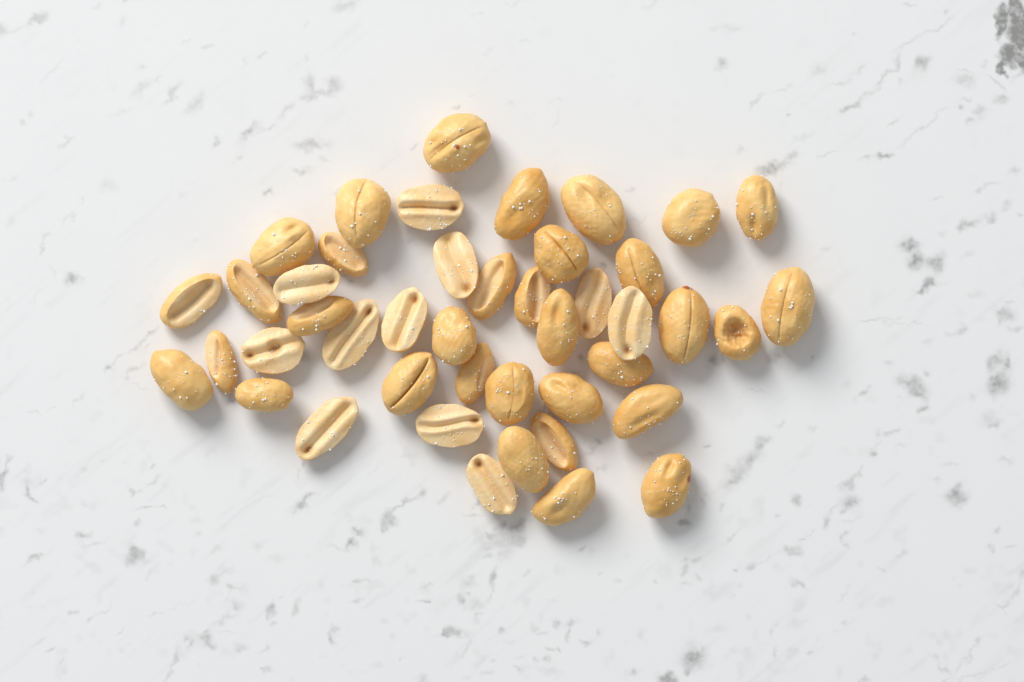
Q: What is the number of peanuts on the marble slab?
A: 44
